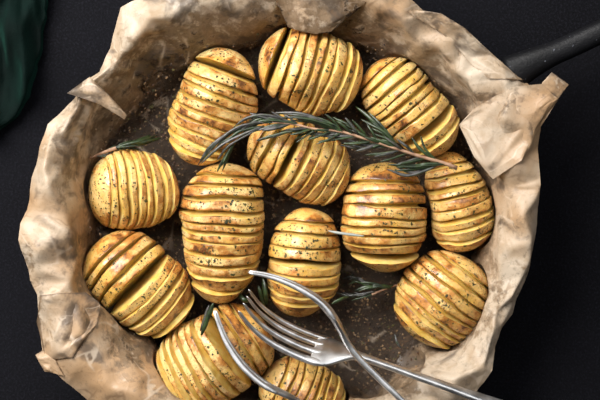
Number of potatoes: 13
